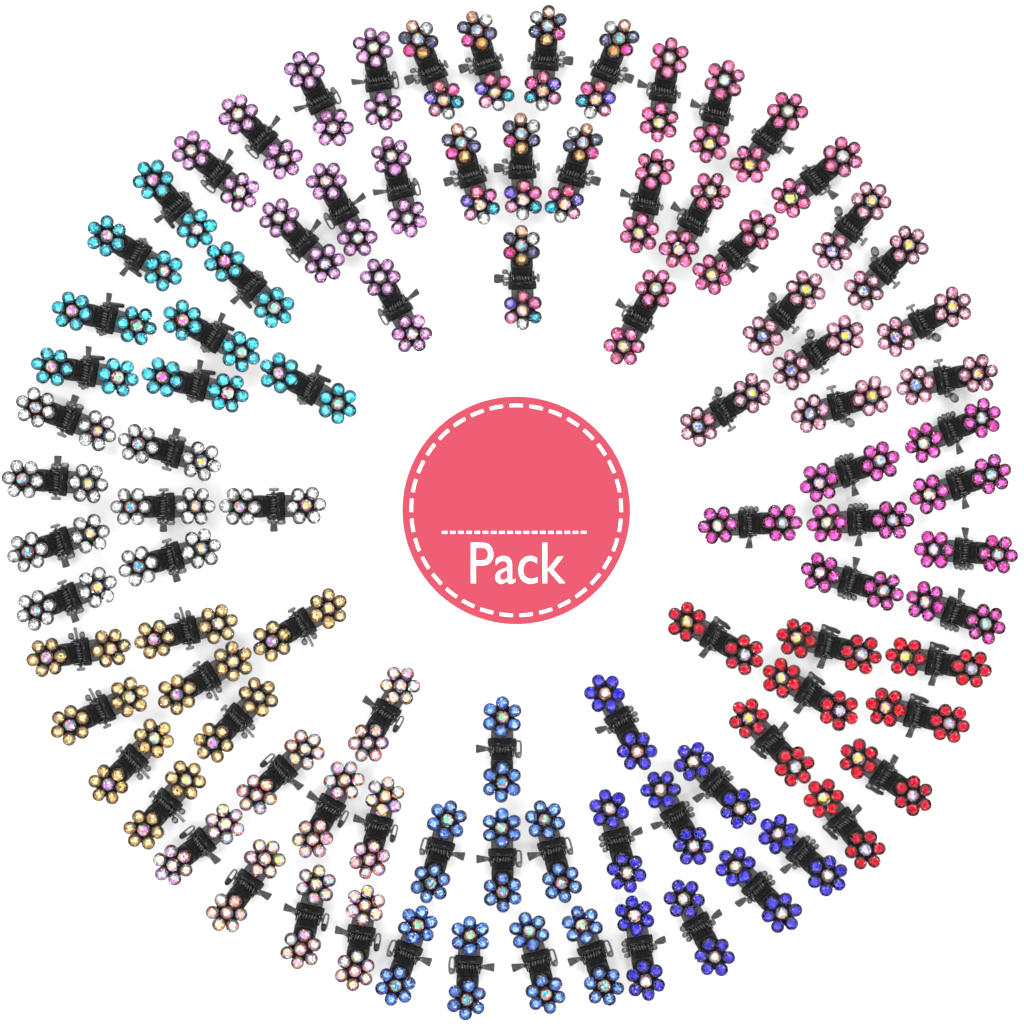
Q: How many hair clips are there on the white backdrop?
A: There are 96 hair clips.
